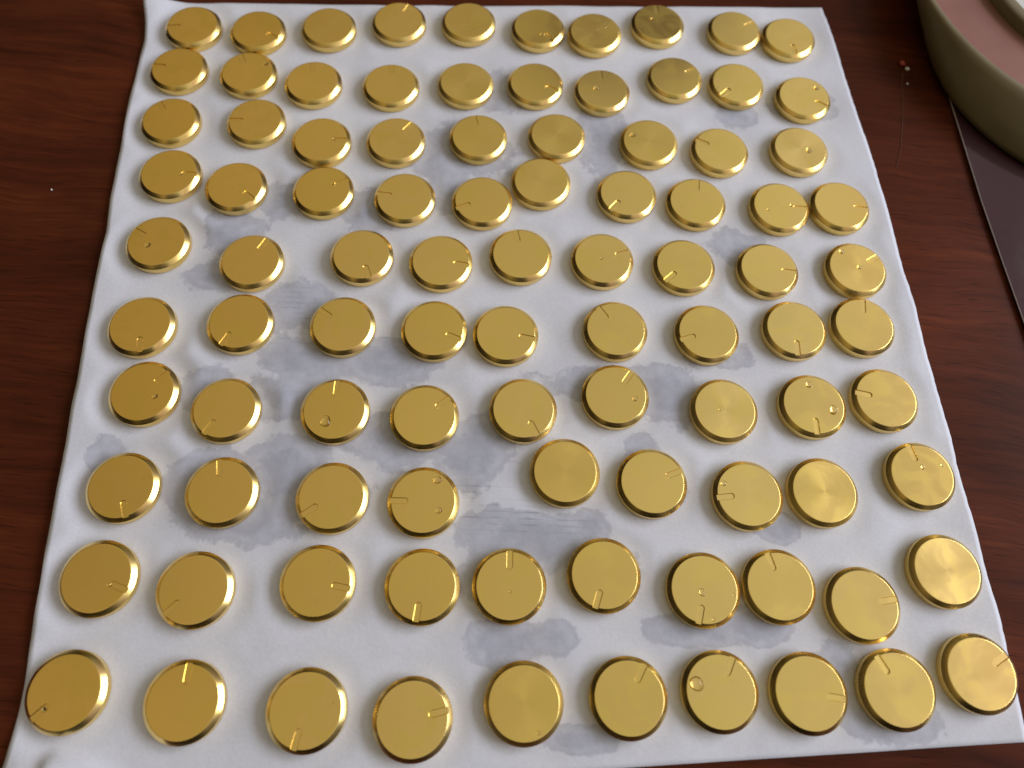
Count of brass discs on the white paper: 95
